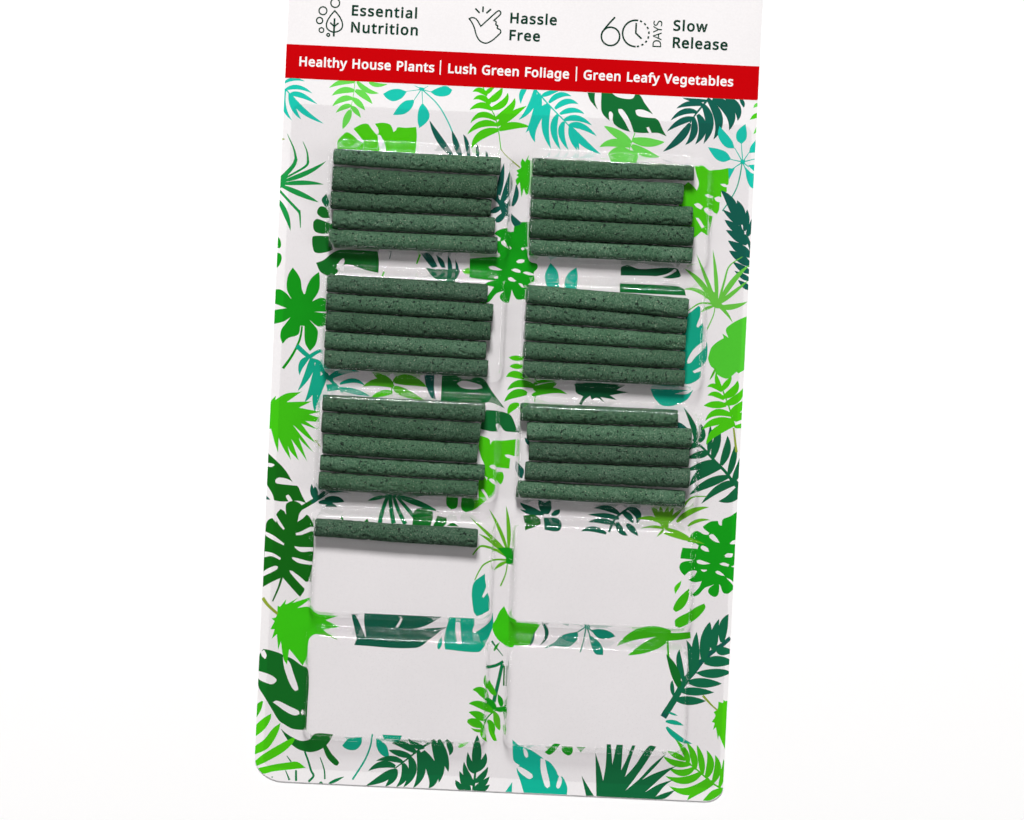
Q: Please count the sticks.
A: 31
